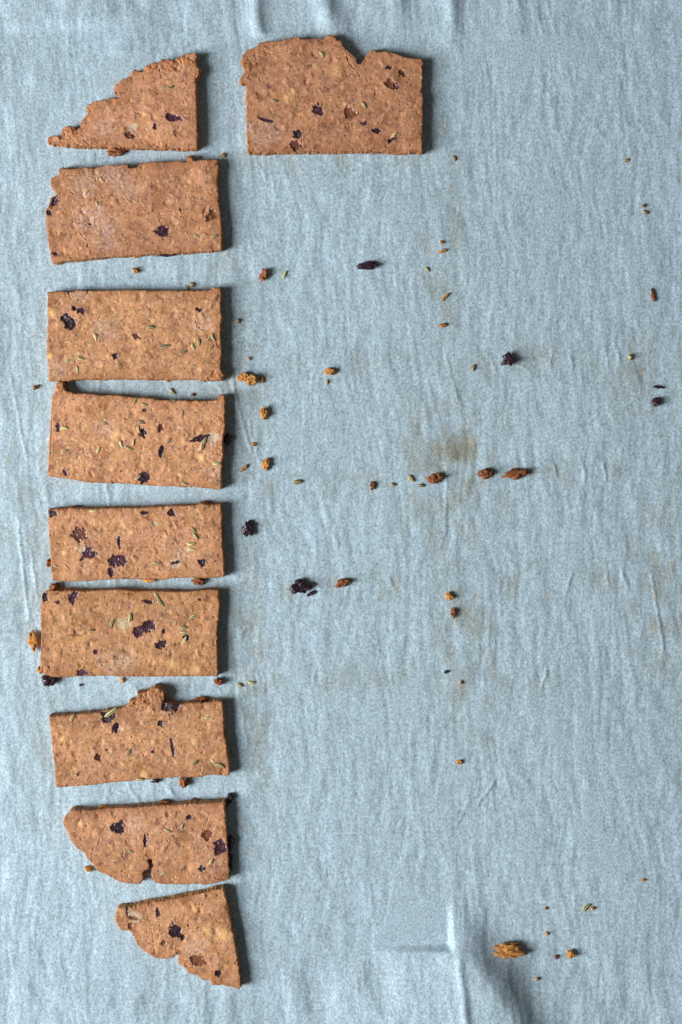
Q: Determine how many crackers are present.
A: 10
